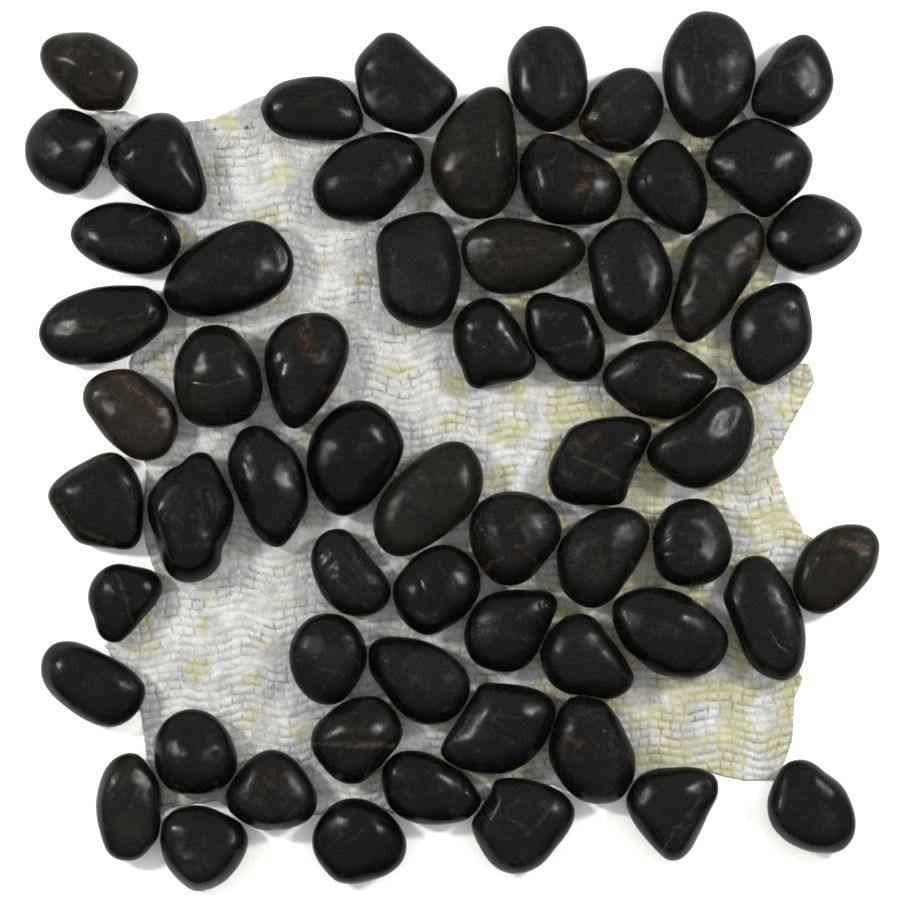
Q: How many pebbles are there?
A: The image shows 62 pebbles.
